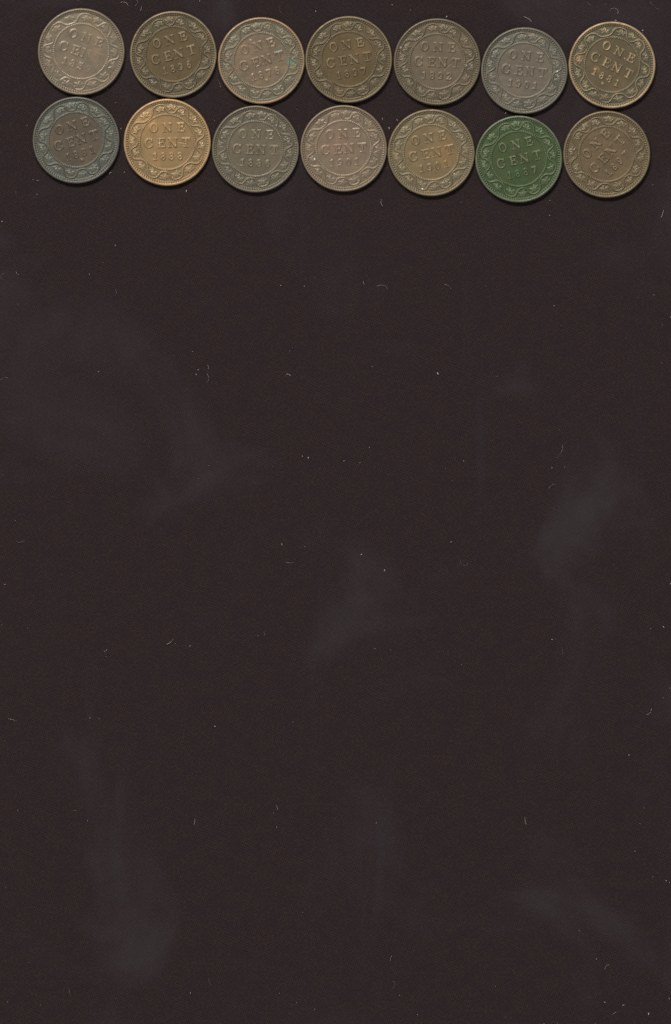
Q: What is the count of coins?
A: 14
